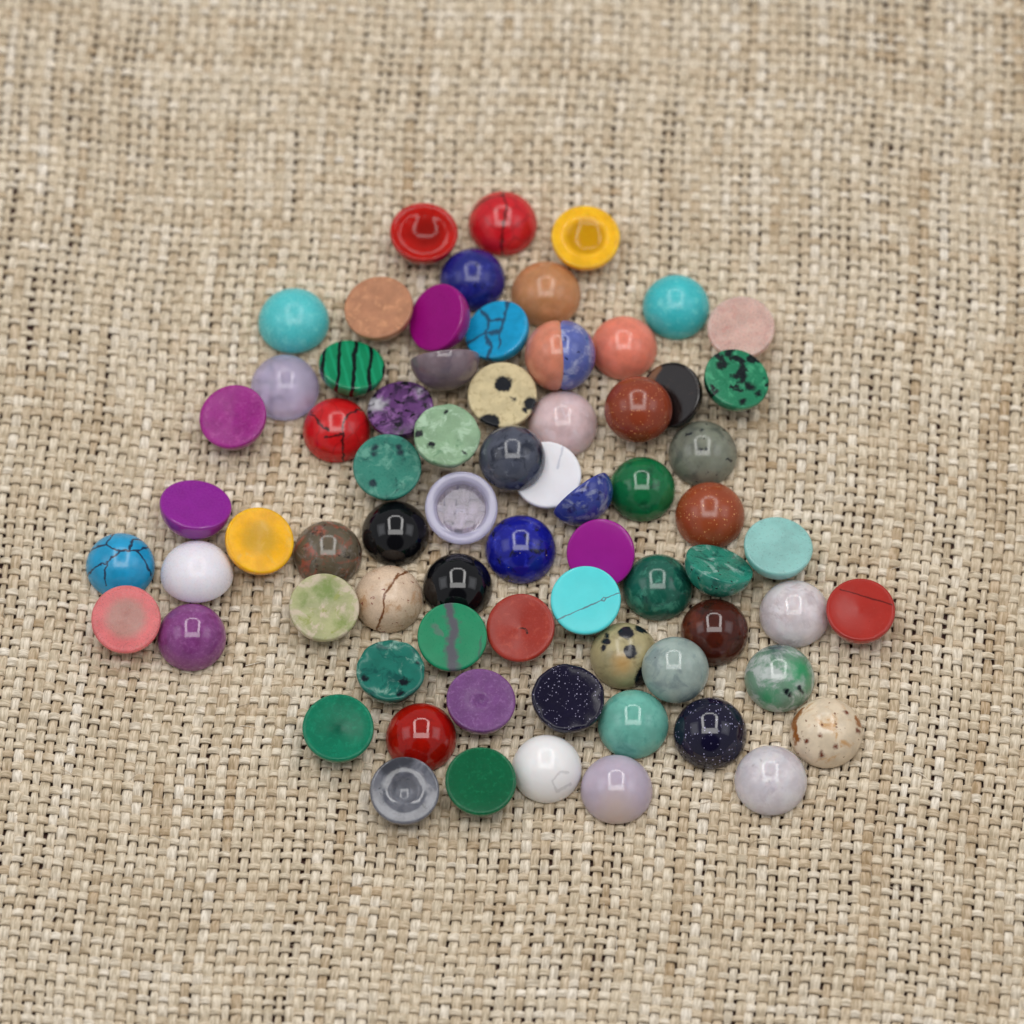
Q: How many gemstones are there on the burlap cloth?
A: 72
